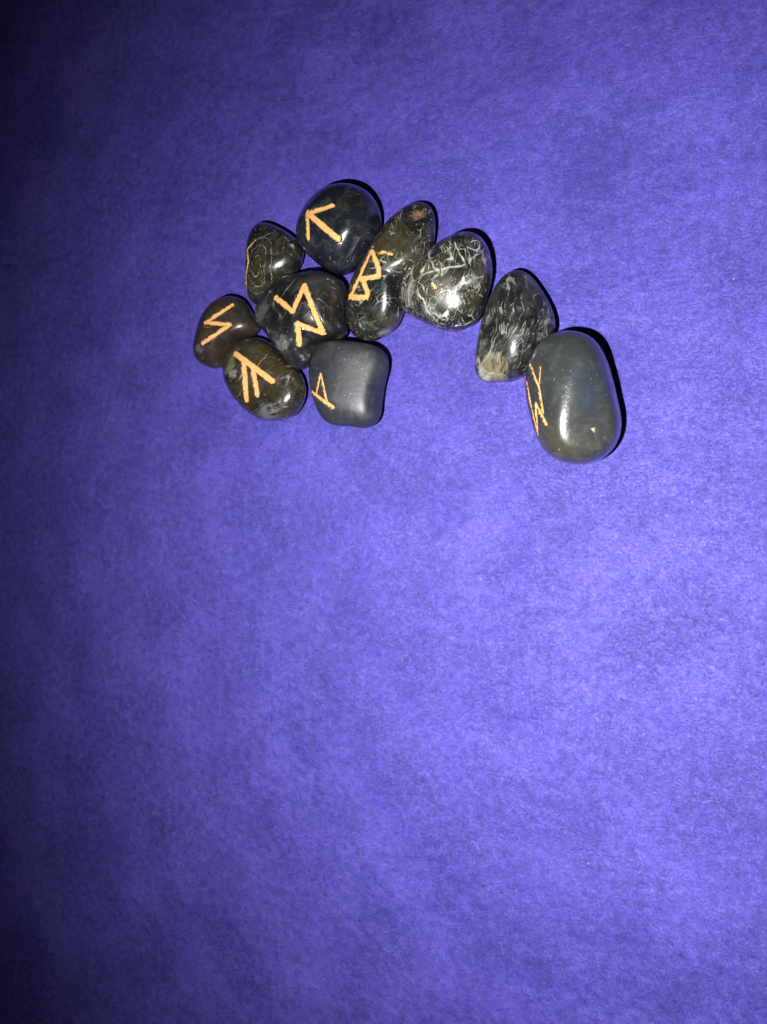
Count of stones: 10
